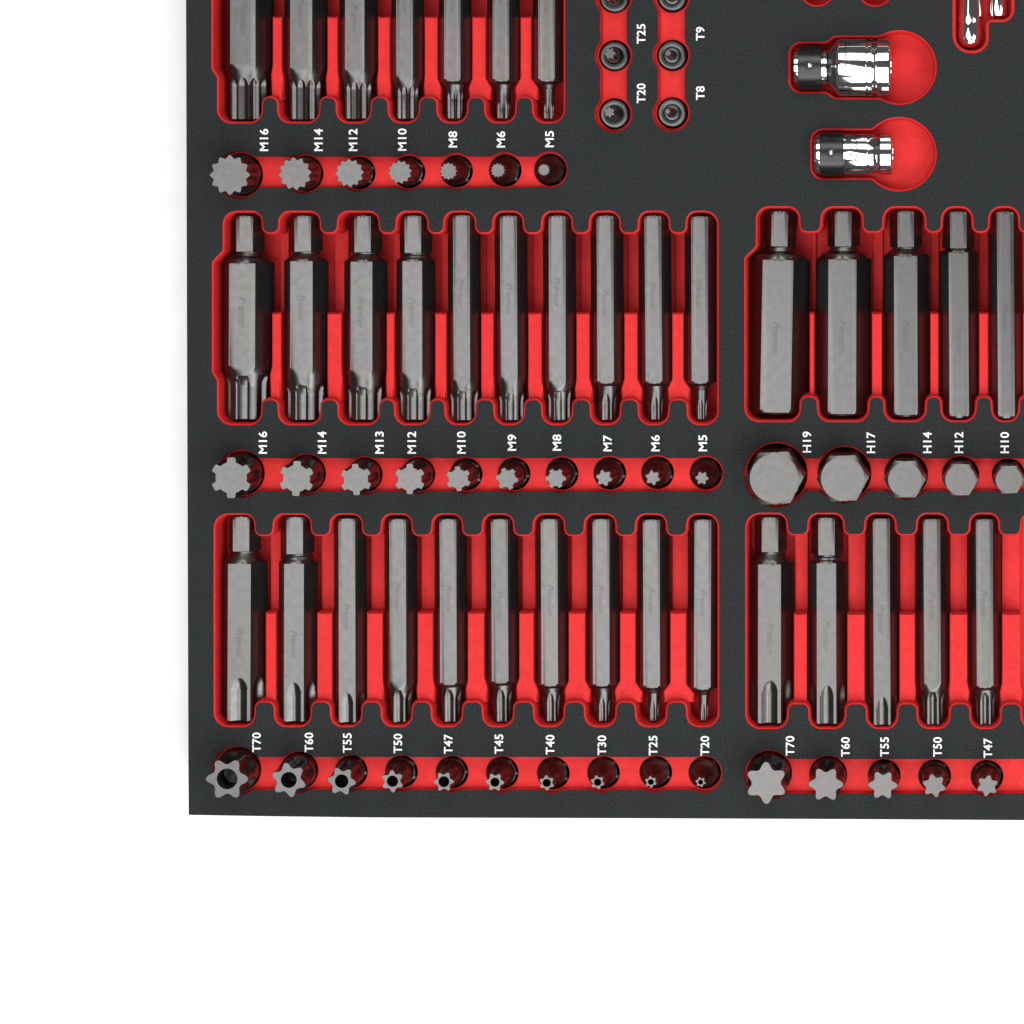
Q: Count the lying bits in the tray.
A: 37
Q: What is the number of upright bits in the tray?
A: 37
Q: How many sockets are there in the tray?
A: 6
